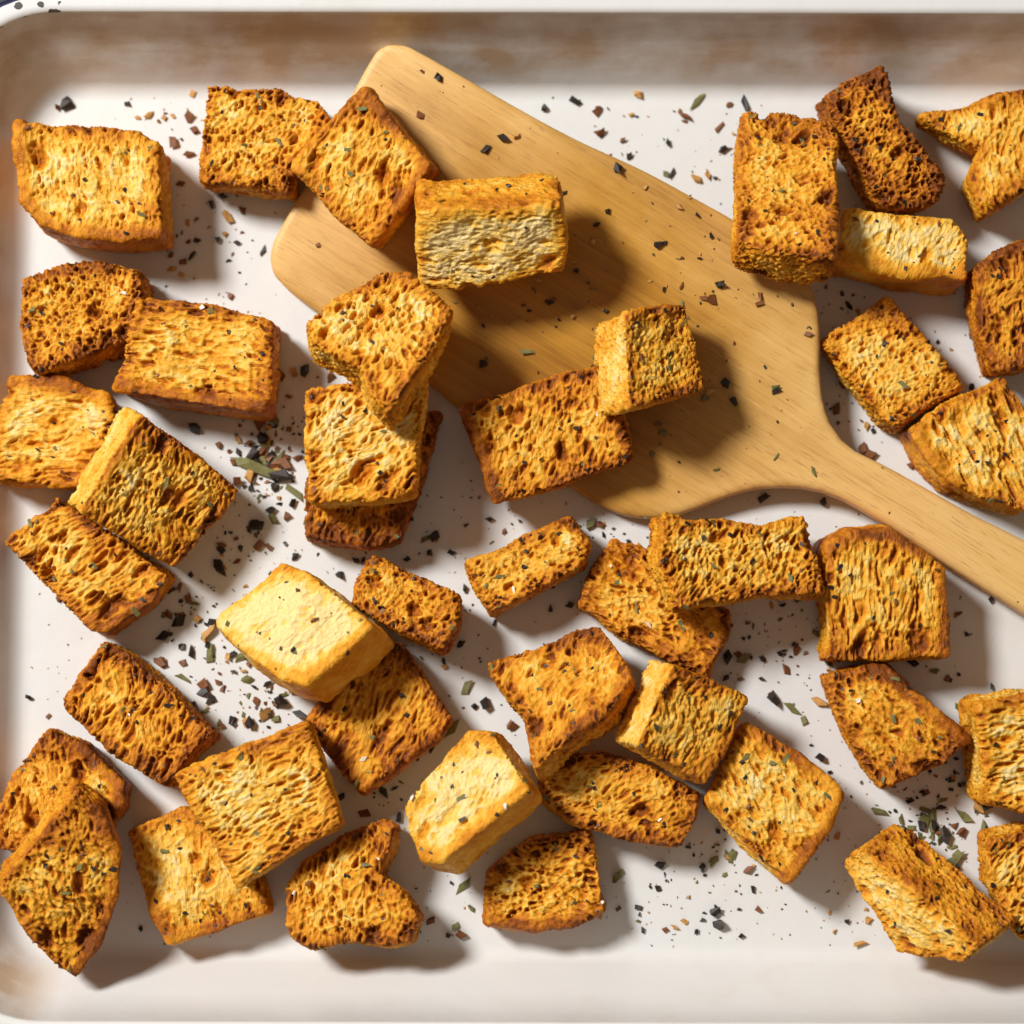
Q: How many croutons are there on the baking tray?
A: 44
